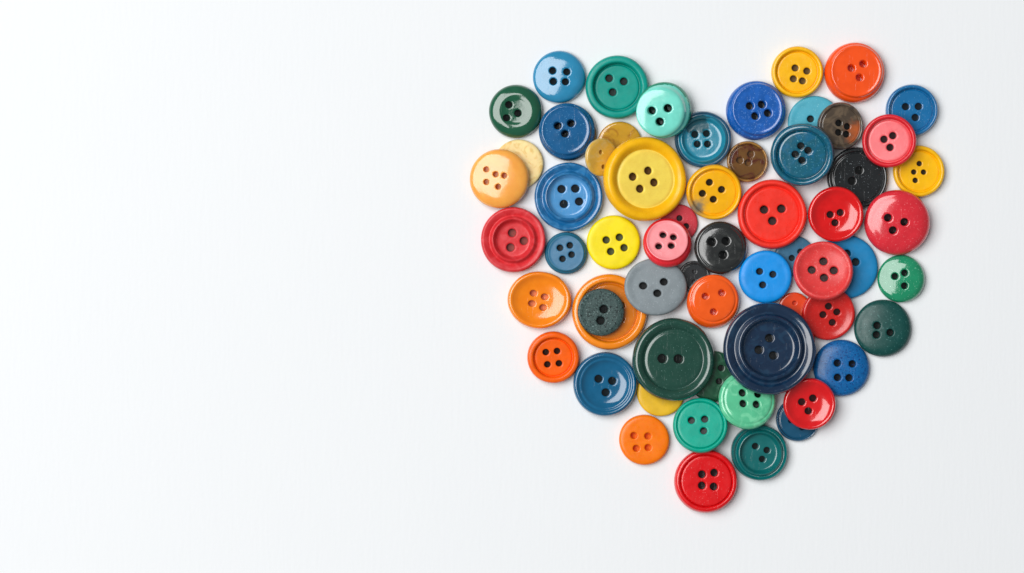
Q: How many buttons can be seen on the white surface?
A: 61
